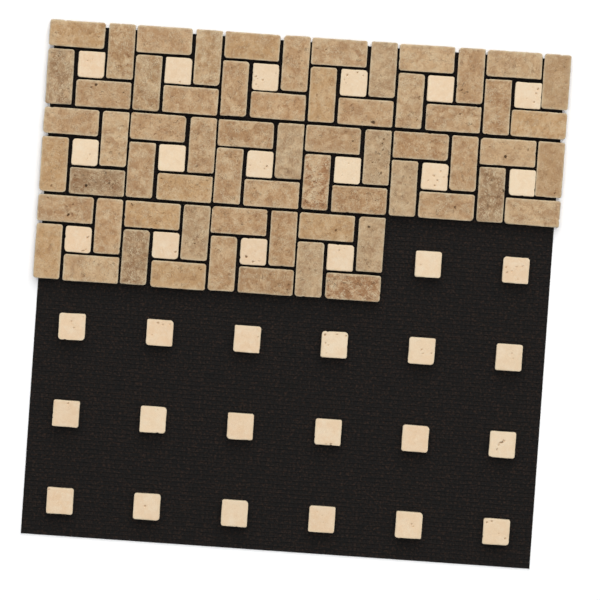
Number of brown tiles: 64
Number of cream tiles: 36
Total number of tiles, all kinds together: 100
